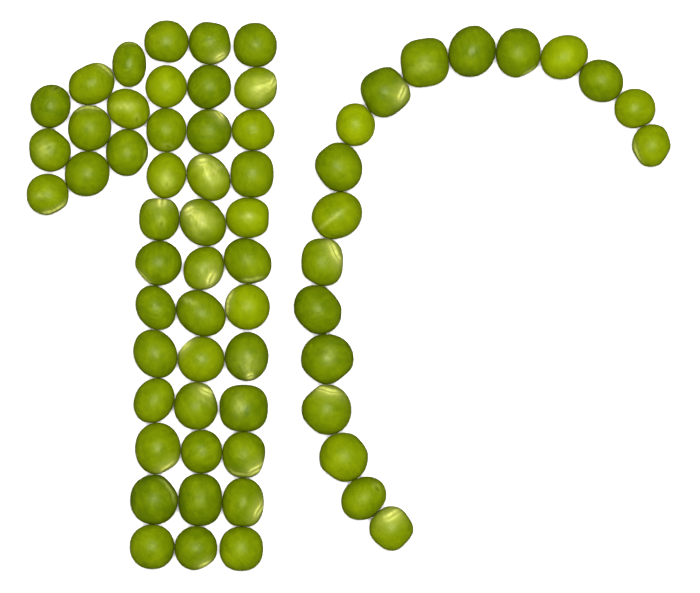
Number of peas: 63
